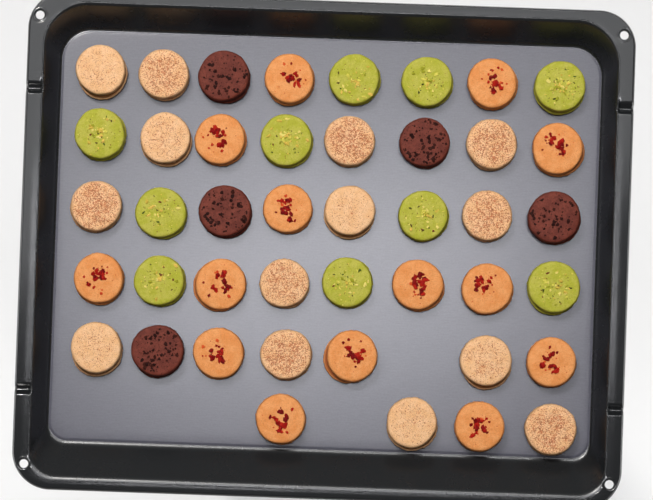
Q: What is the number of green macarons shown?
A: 10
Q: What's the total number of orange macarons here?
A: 14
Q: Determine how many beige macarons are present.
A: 14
